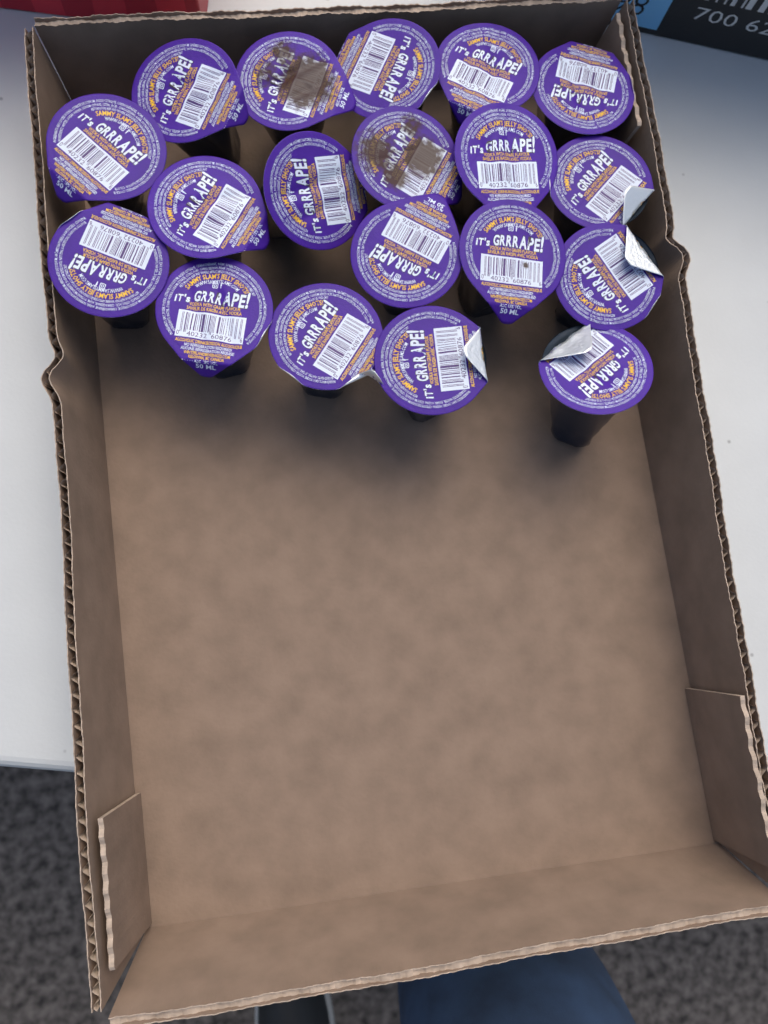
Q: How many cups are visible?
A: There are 19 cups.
